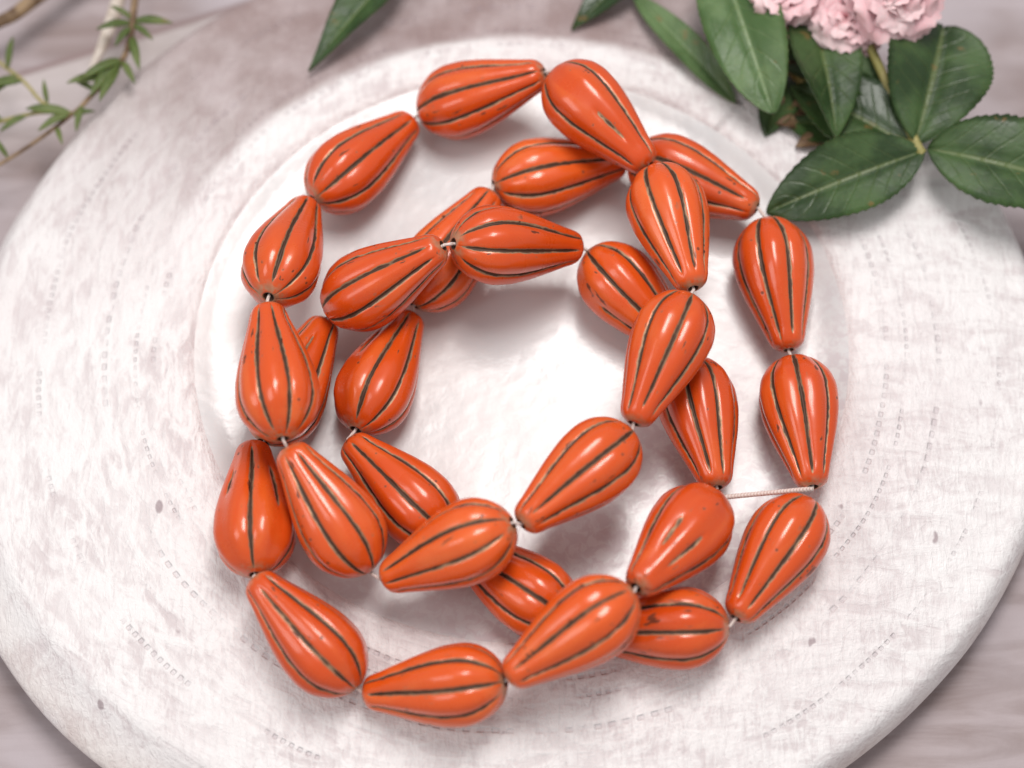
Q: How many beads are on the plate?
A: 30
